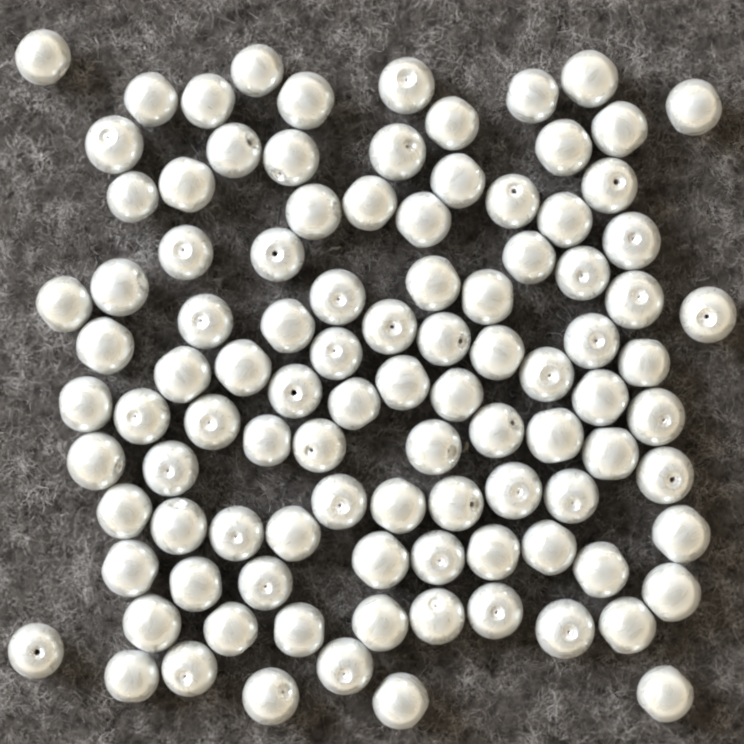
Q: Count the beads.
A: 101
